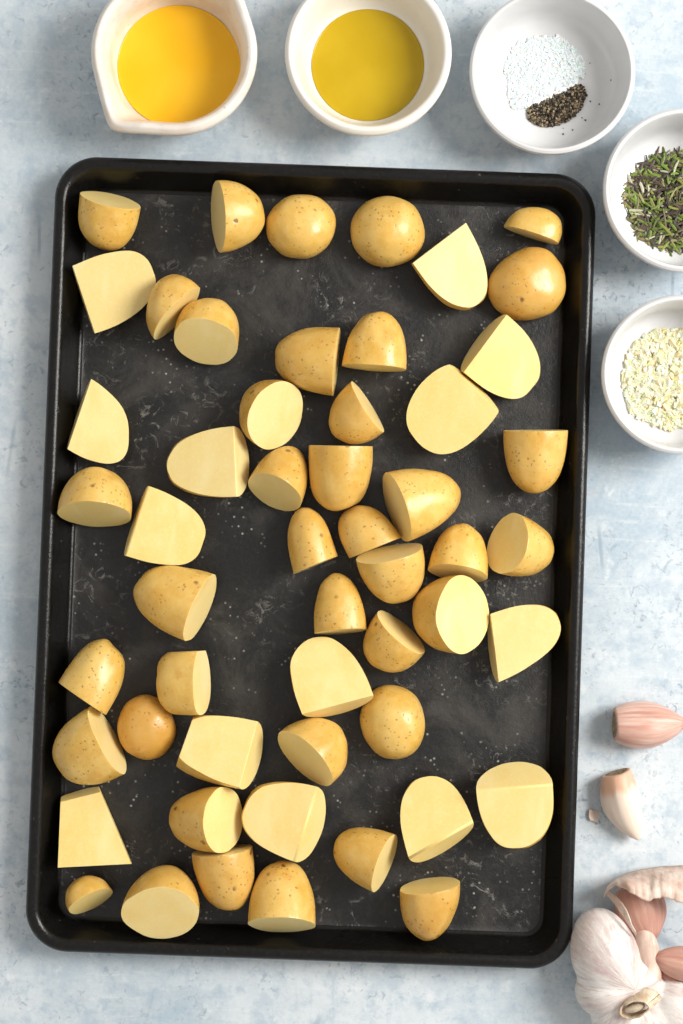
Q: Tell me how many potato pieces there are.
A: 53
